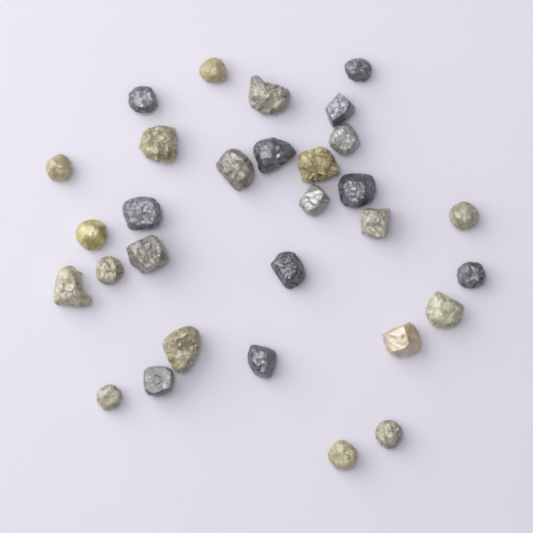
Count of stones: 30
